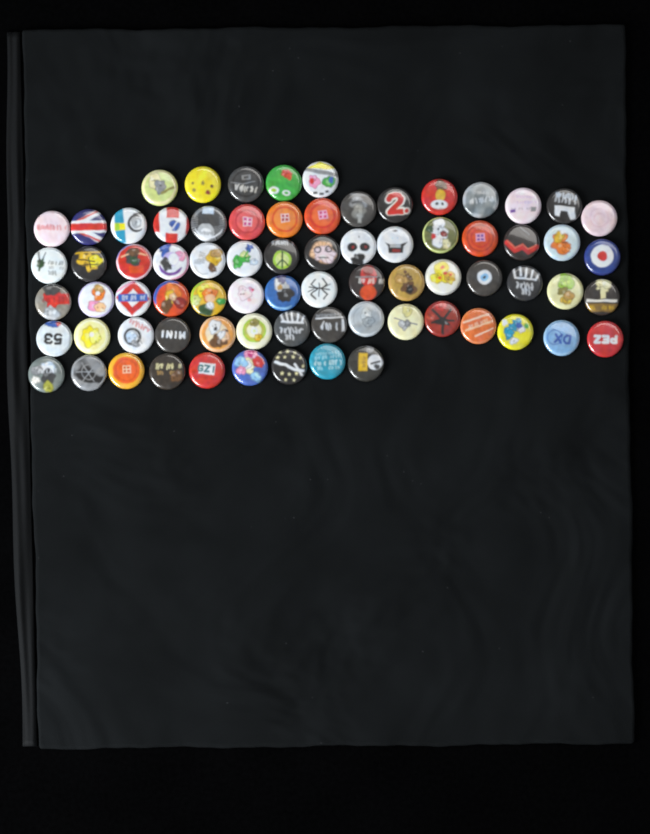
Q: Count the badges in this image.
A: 74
